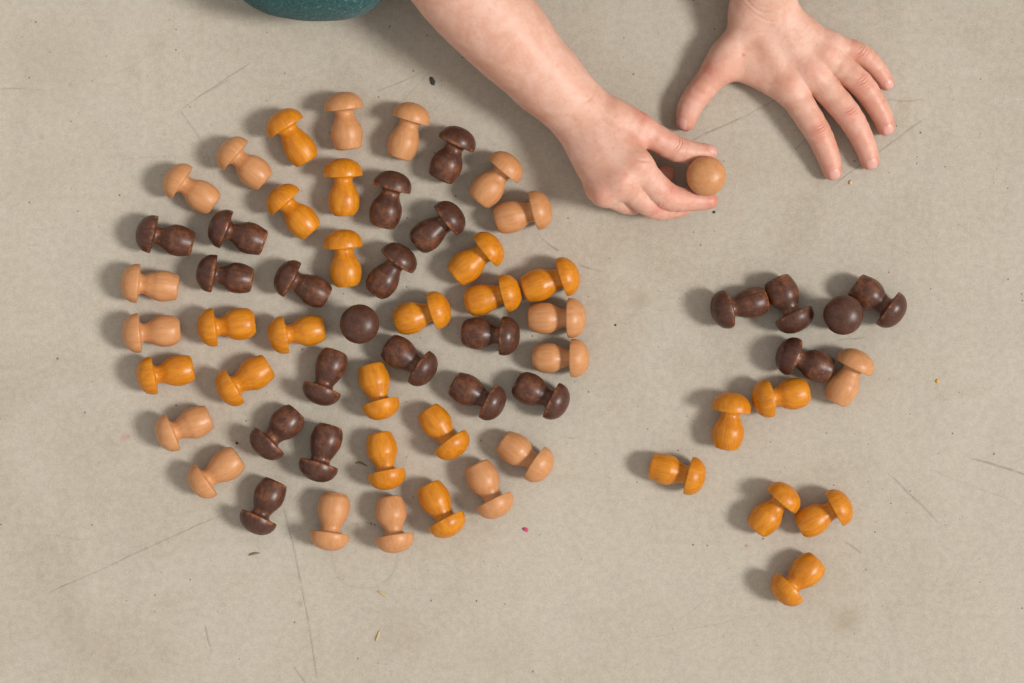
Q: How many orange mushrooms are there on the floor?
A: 22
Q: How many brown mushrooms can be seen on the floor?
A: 22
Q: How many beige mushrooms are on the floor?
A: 18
